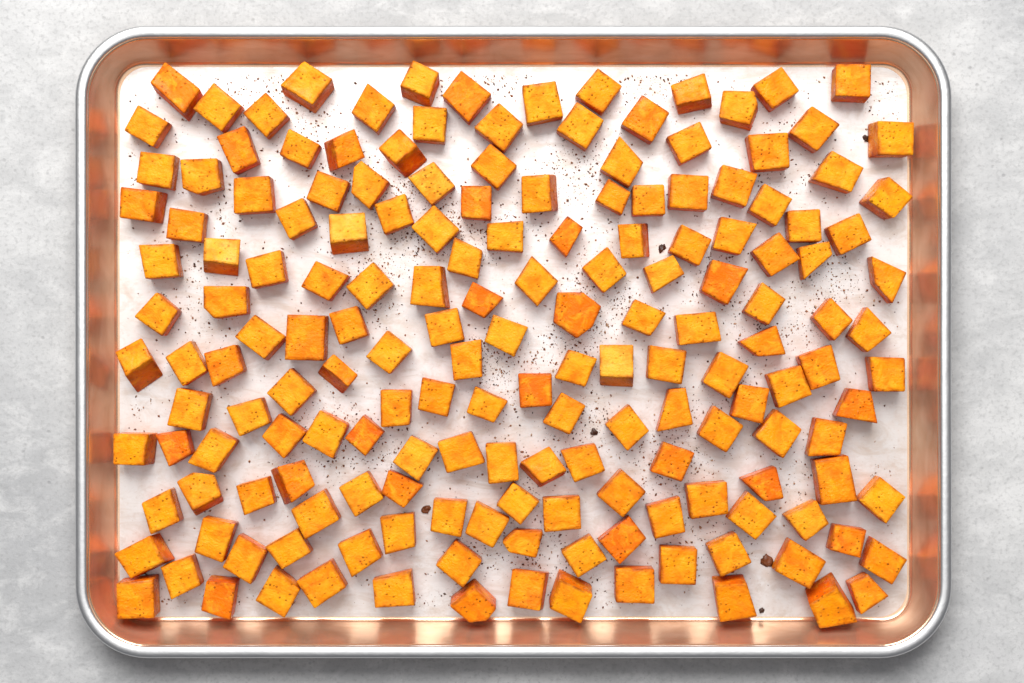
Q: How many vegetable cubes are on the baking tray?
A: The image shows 172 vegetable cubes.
